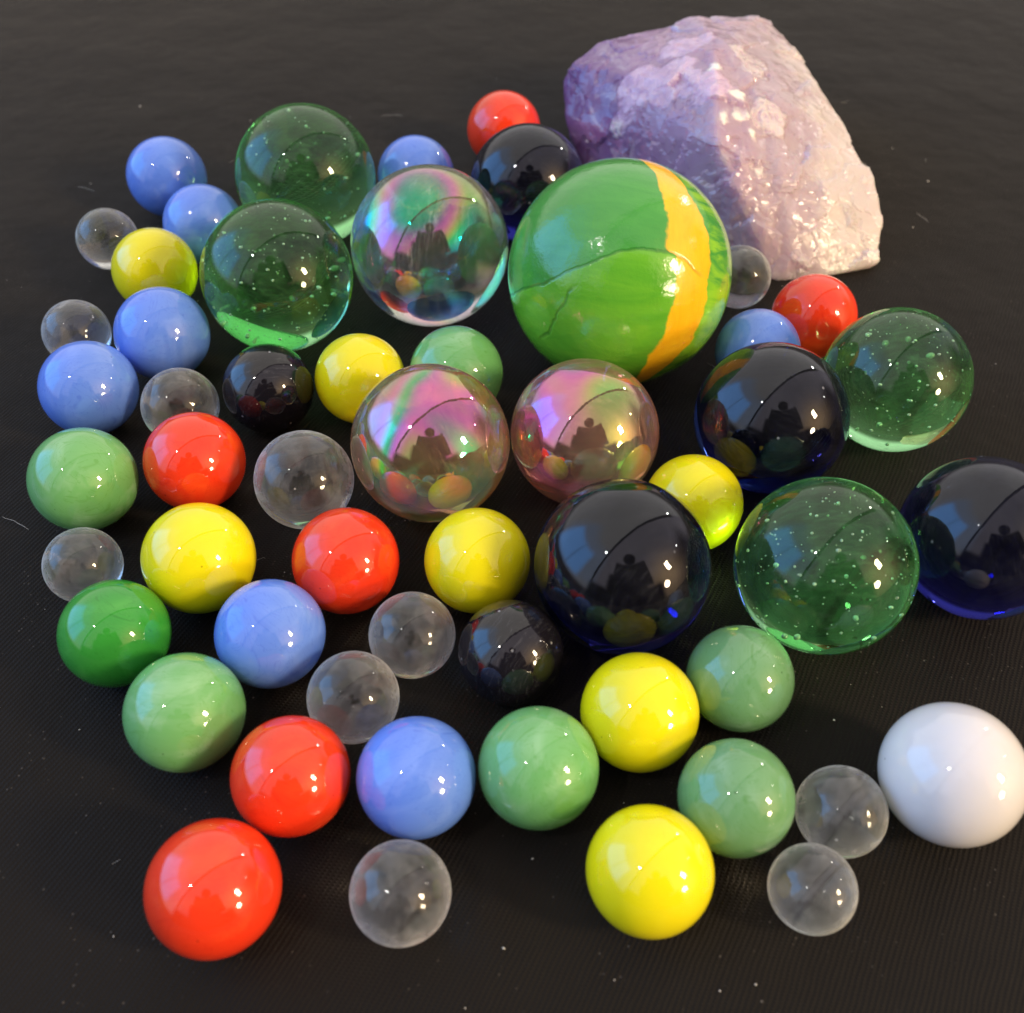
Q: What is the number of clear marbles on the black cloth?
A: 11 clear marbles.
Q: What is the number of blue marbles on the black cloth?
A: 8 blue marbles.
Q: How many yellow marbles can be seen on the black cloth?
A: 7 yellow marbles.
